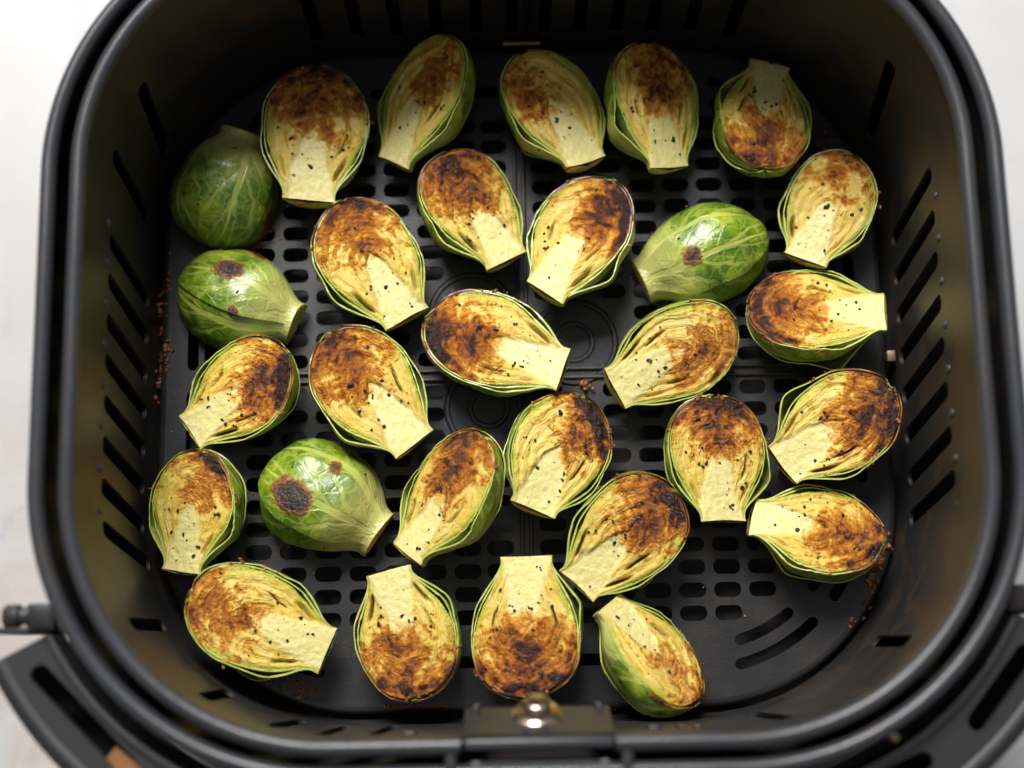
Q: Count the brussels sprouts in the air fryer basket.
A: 29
